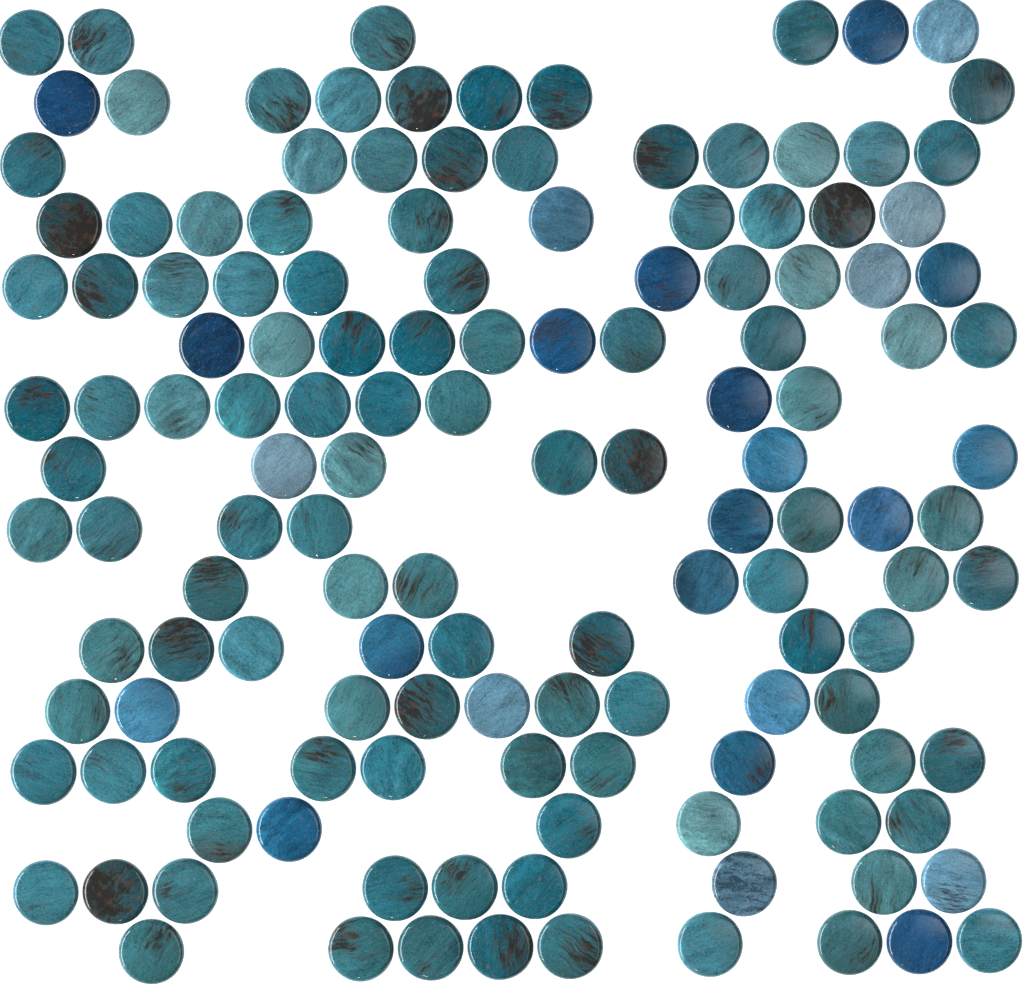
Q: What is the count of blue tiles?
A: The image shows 26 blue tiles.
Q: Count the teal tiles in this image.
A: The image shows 111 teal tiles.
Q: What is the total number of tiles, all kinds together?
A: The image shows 137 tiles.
